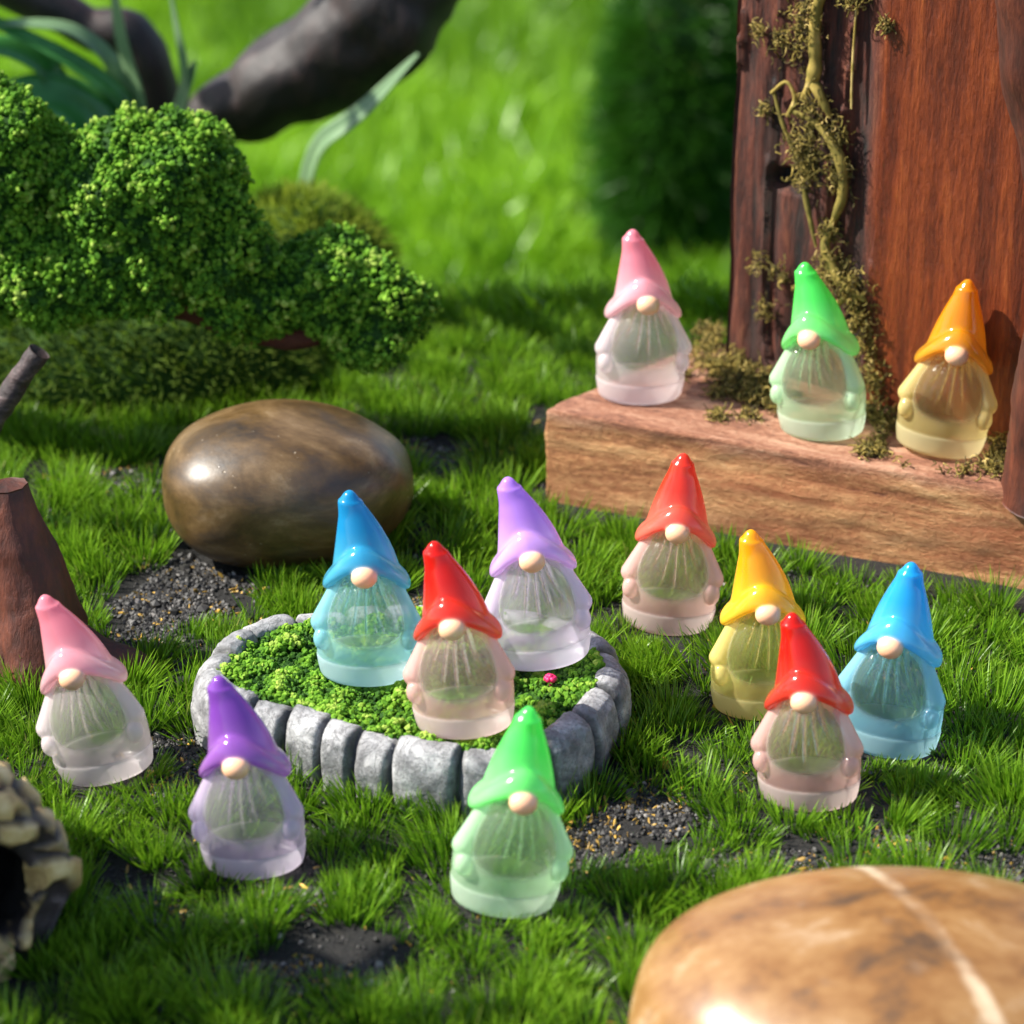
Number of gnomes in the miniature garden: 13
